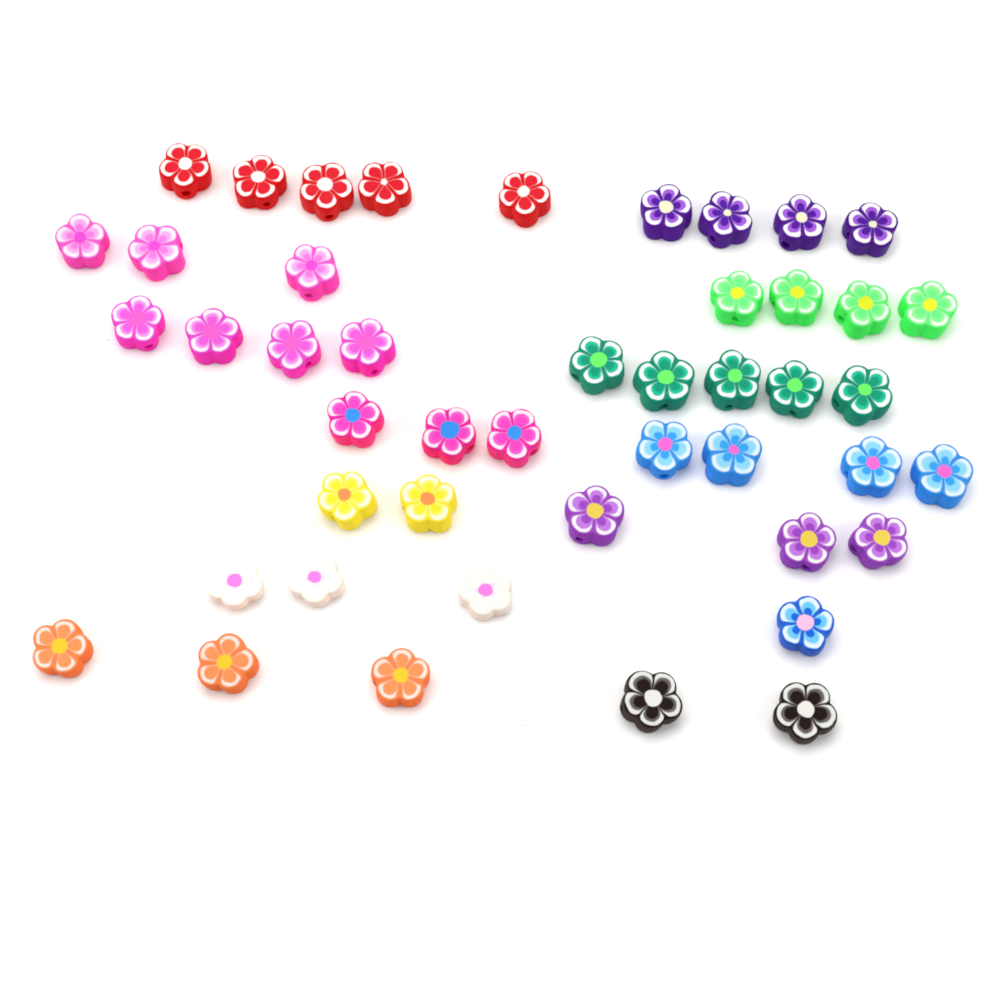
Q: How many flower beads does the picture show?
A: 46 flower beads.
